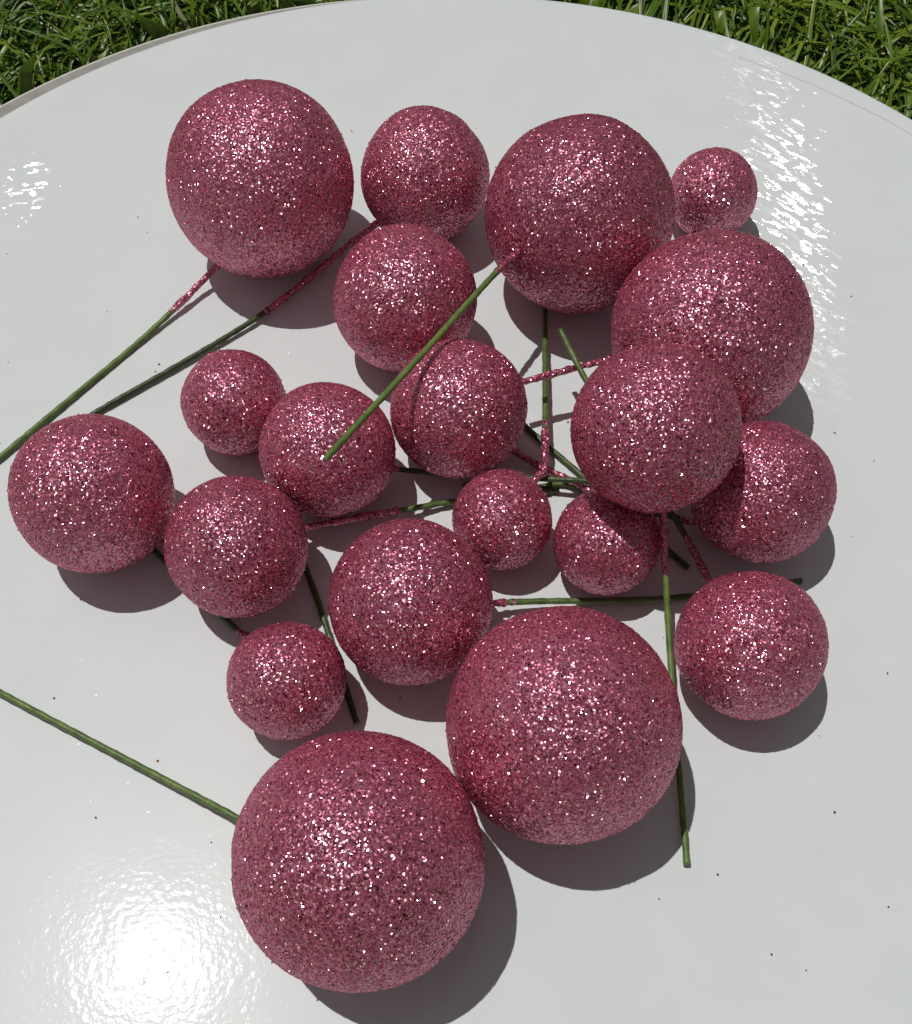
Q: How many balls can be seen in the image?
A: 20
